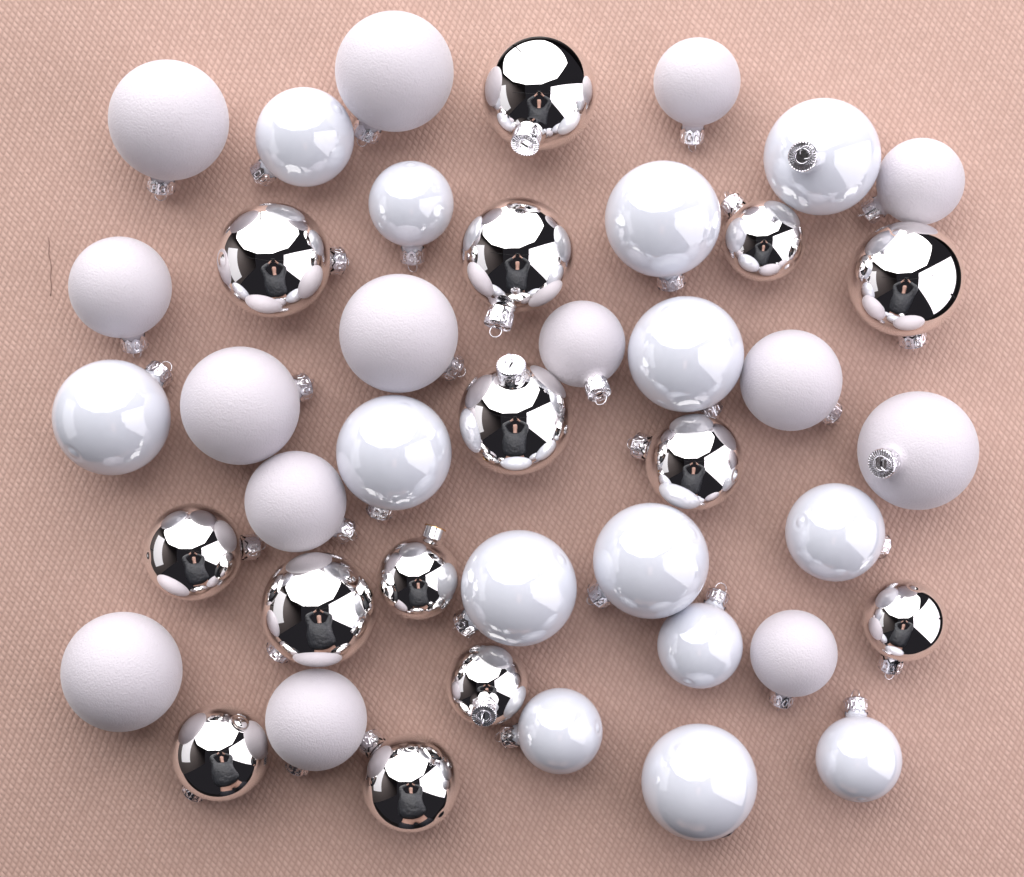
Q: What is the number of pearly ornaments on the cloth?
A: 14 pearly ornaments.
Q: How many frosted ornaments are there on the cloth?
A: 14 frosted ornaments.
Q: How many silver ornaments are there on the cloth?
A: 14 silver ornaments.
